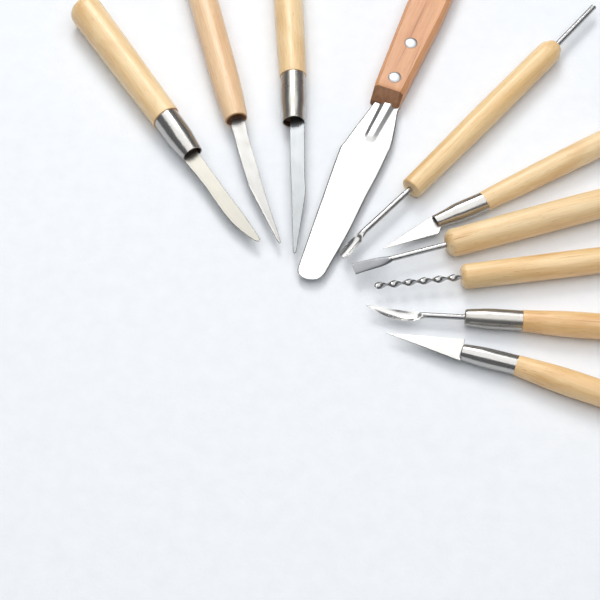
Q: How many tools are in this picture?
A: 10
